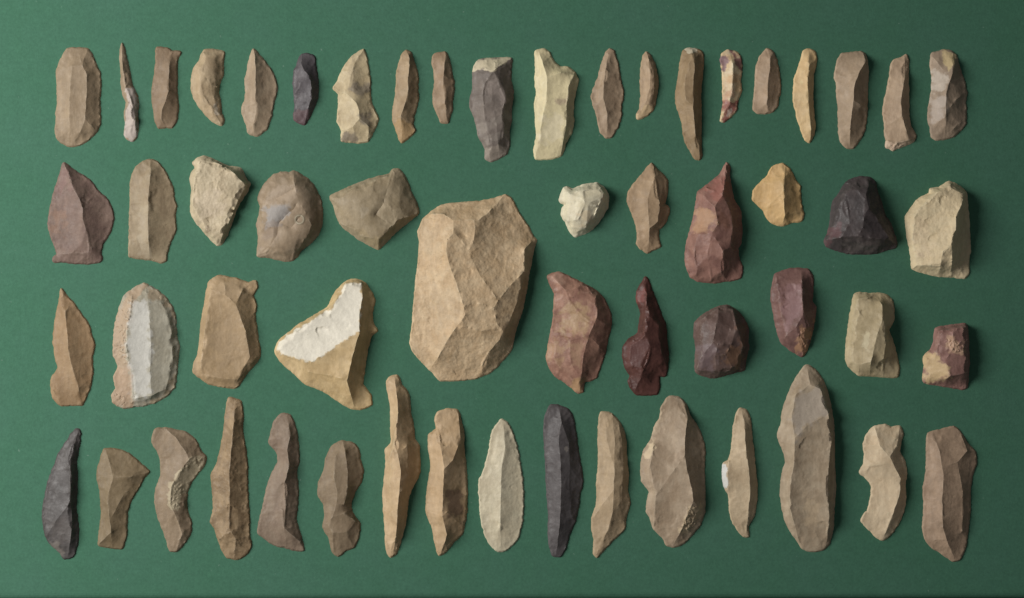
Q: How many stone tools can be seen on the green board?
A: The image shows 58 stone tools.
